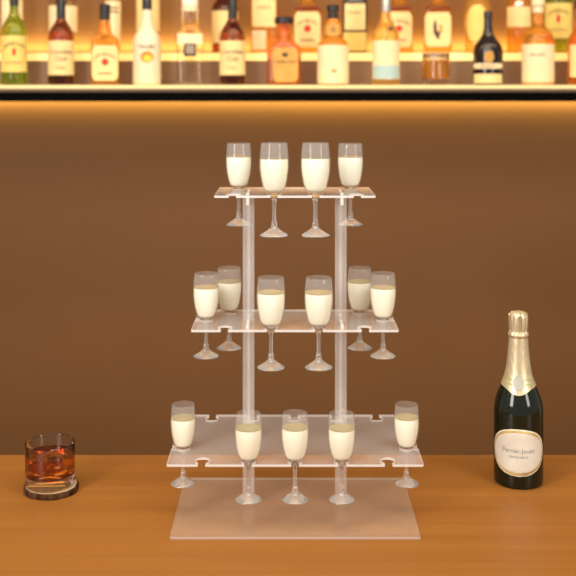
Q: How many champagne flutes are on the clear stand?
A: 15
